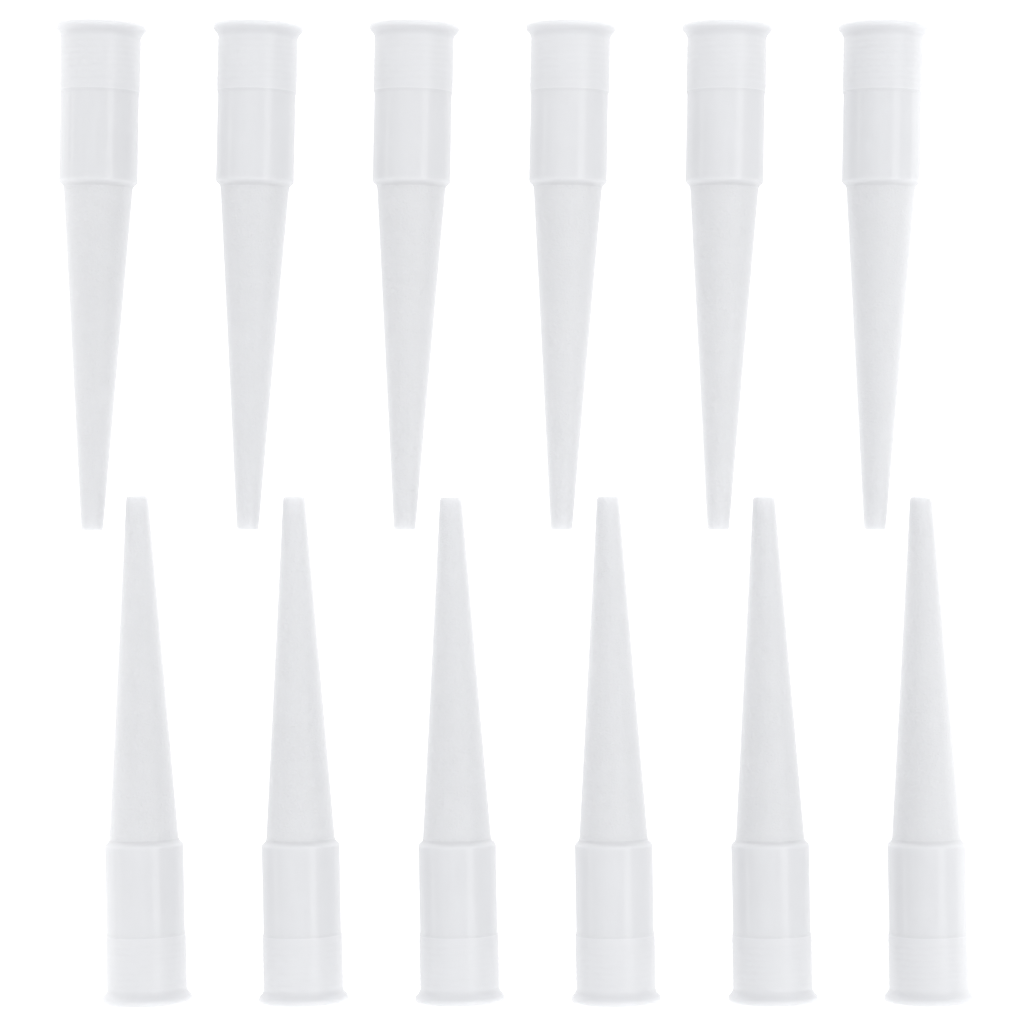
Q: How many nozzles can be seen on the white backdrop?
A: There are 12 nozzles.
